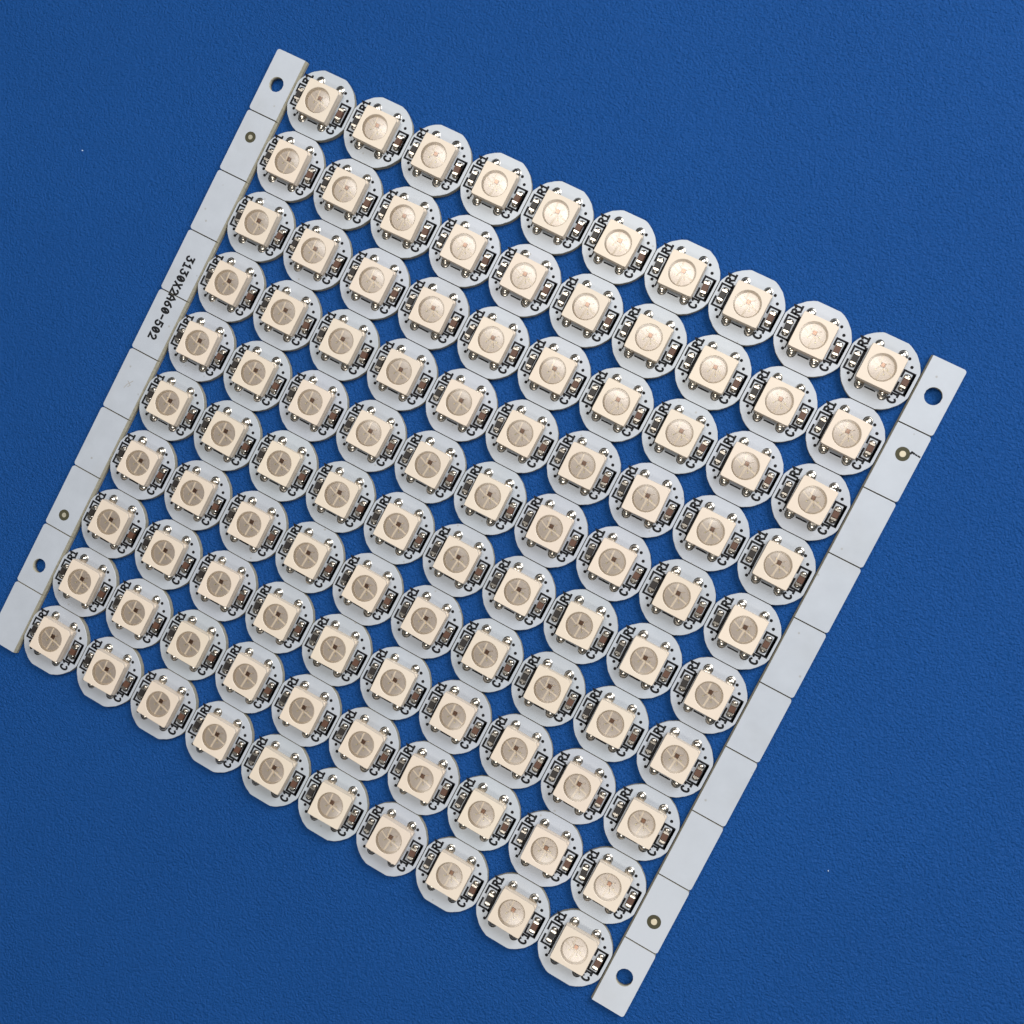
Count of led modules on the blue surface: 100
